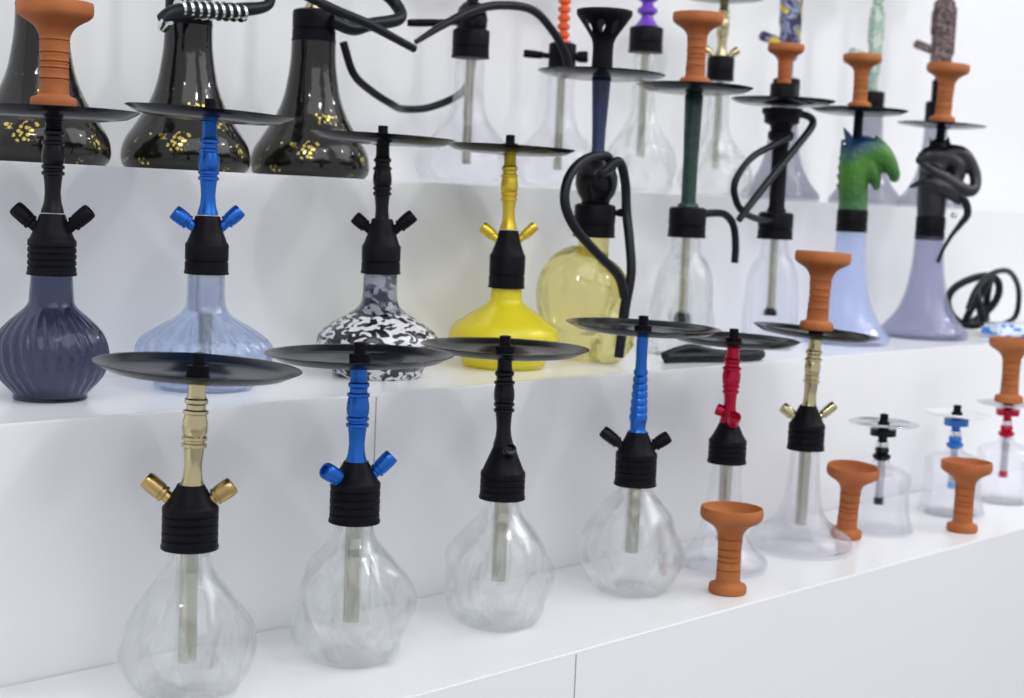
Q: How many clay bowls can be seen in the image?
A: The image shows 10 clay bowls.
